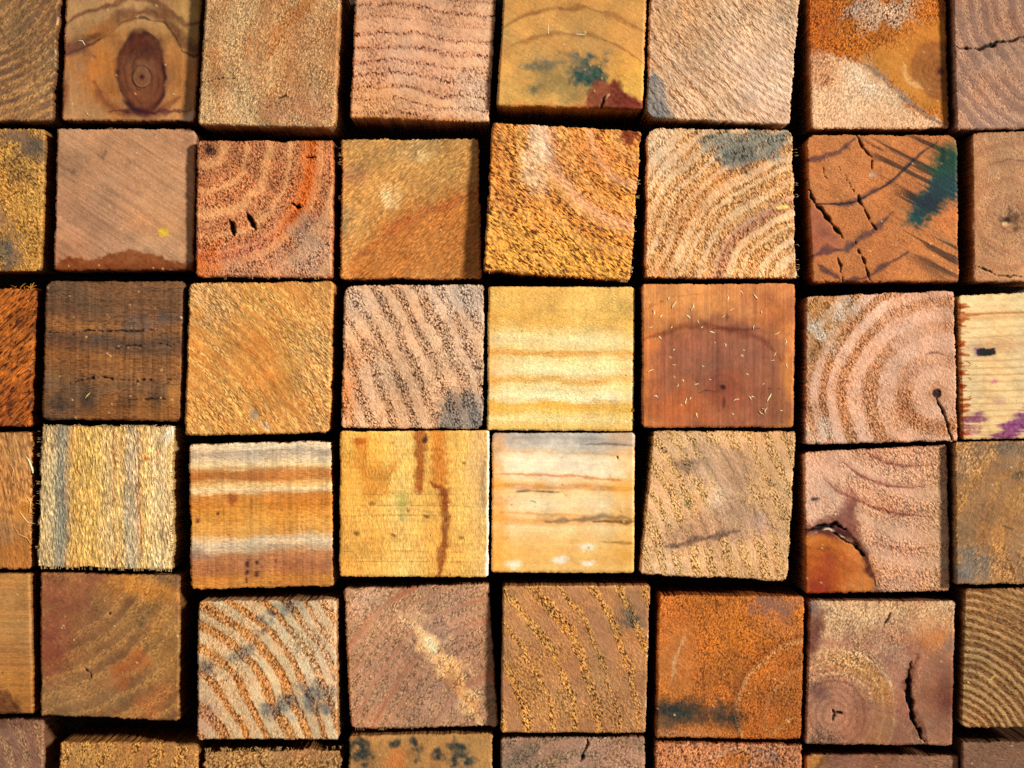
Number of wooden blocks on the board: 48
